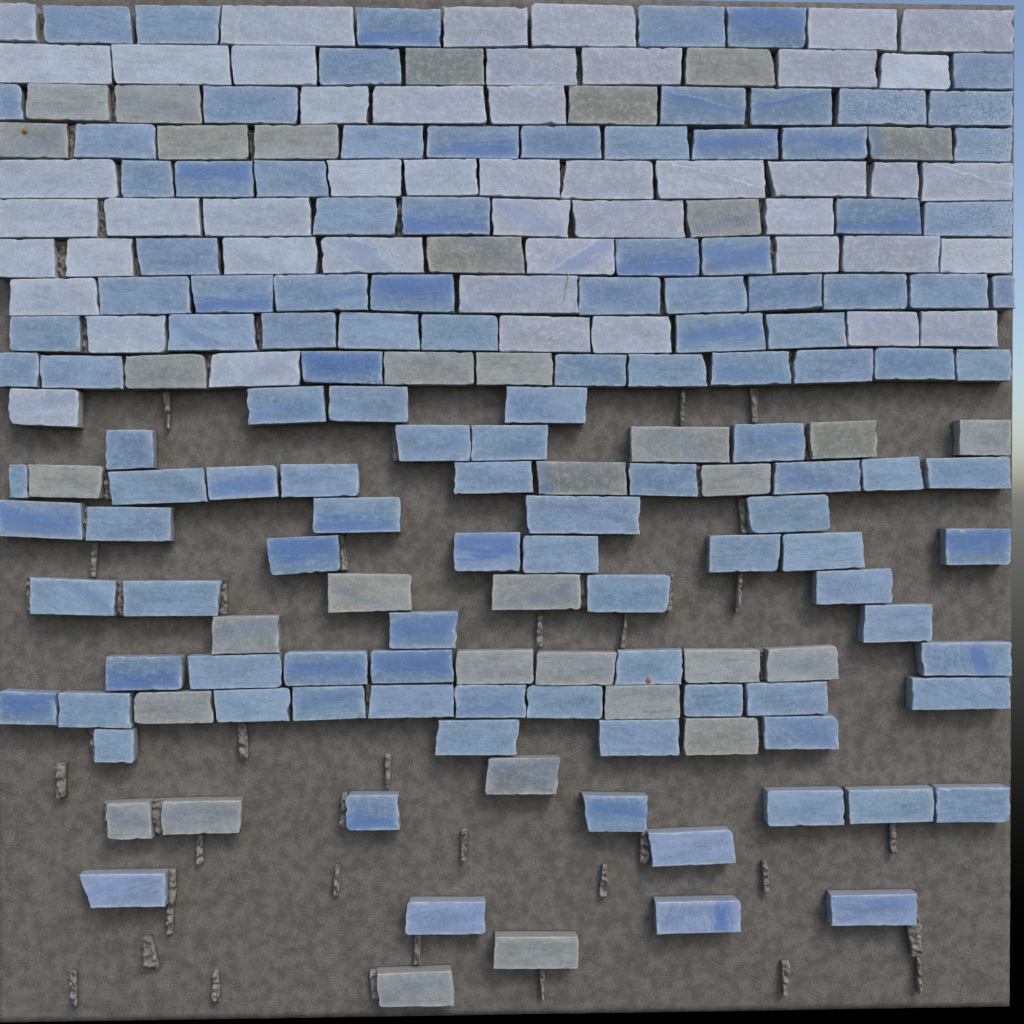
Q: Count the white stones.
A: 48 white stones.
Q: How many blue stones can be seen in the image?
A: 120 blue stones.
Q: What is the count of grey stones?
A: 35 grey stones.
